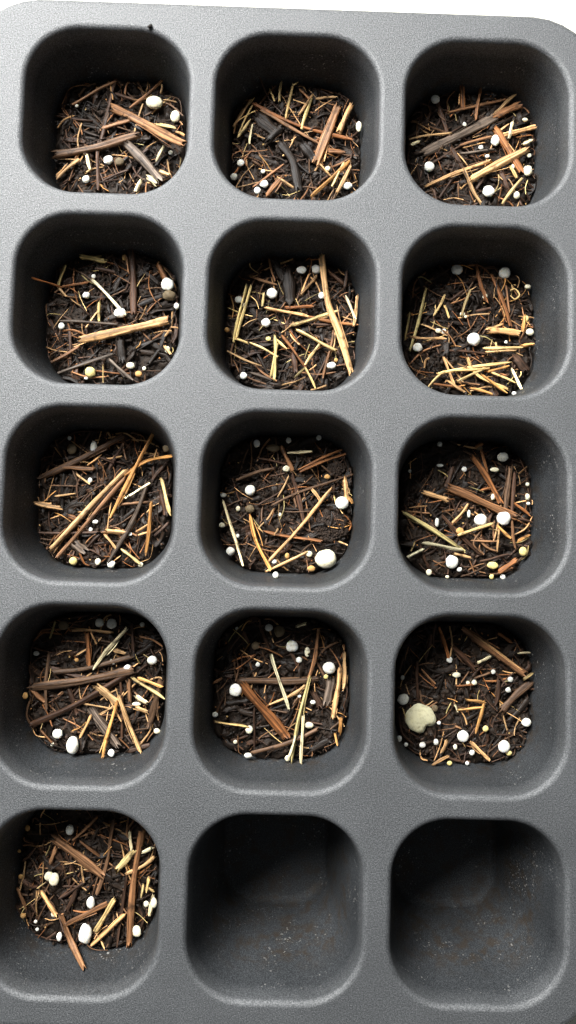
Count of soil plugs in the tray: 13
